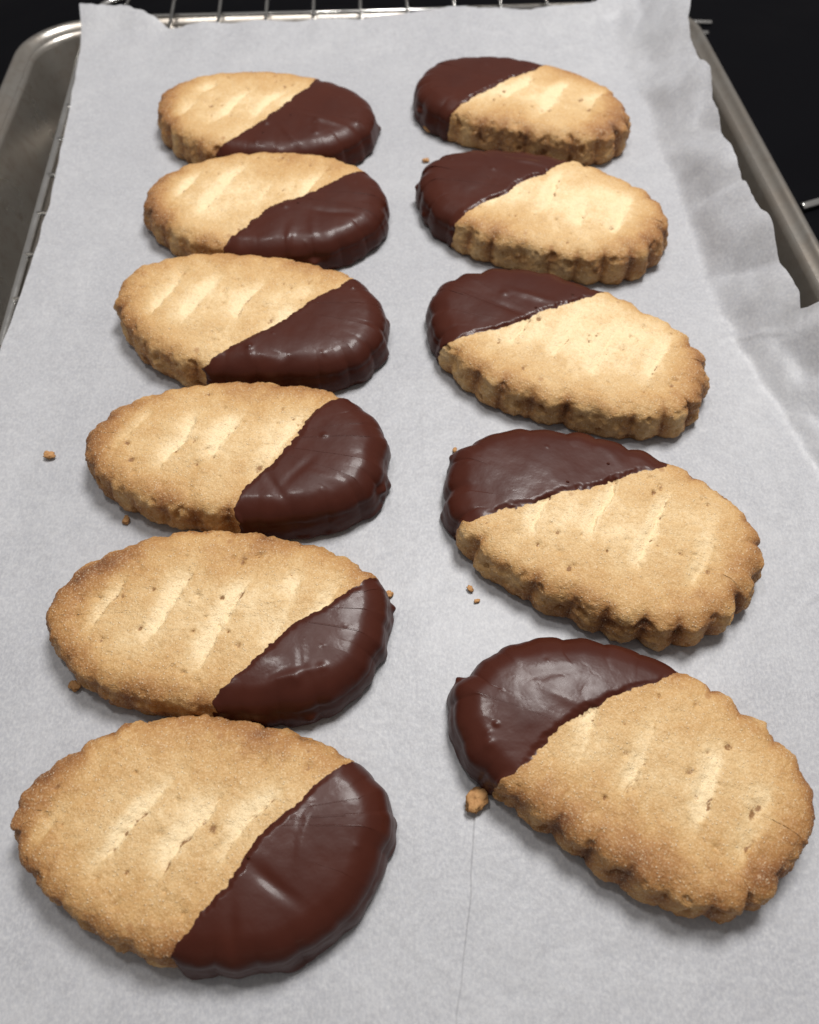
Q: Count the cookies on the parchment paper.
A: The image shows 11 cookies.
